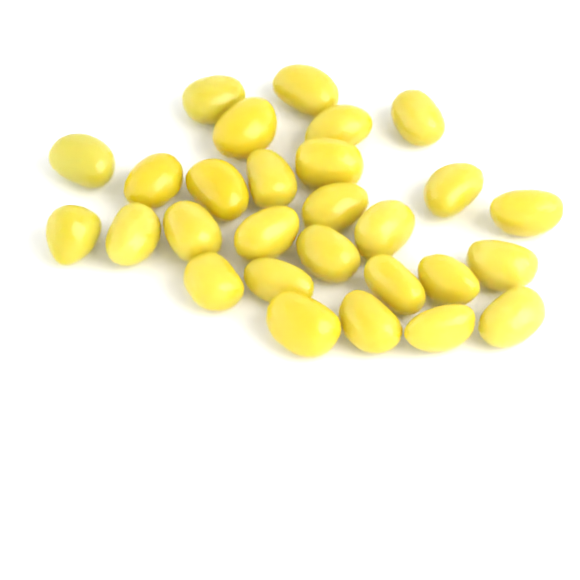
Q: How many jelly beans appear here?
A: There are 28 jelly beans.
